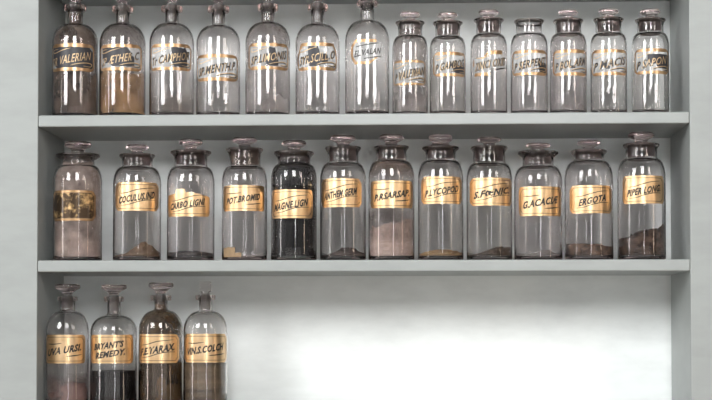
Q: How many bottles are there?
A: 30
